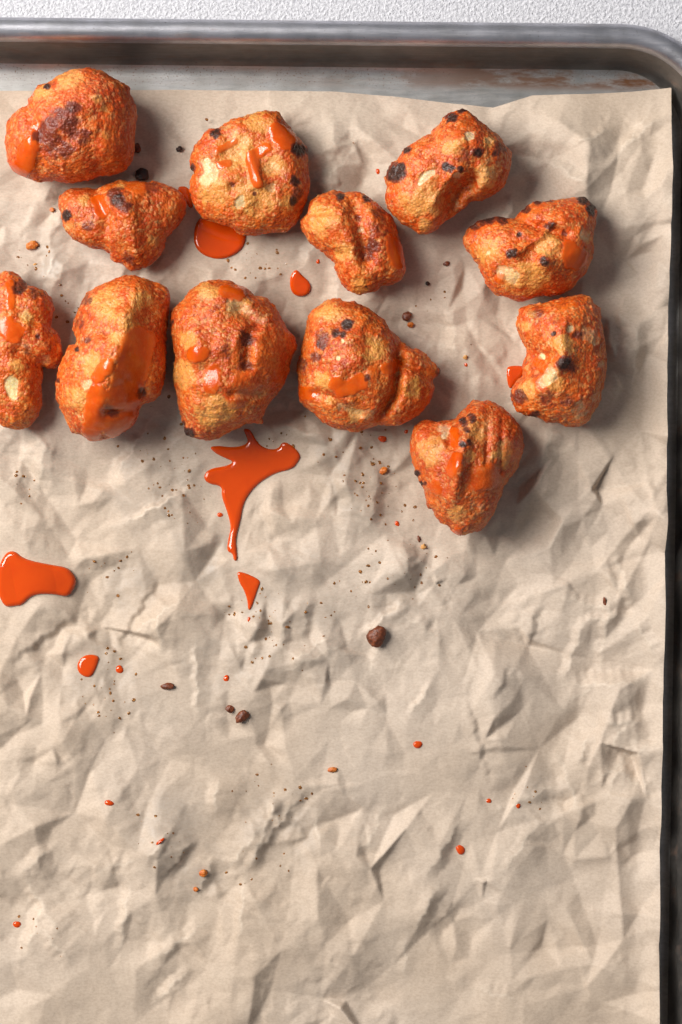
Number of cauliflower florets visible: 12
